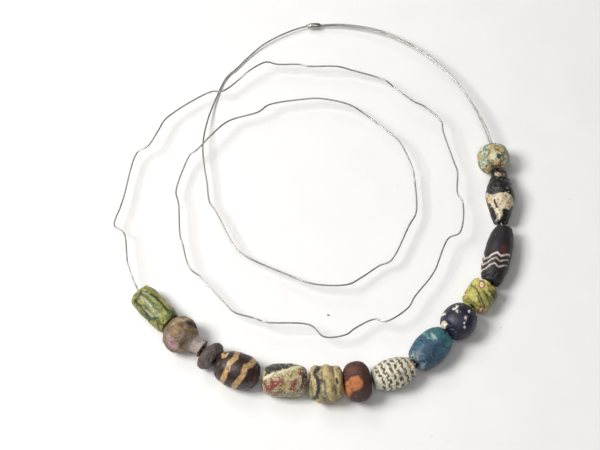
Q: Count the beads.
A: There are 14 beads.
